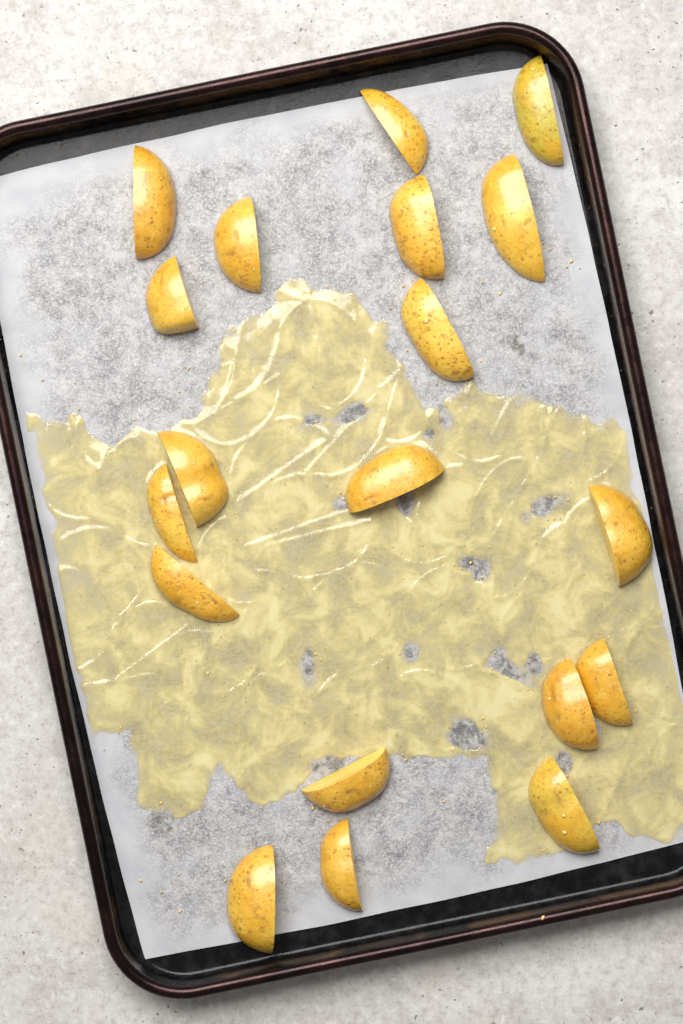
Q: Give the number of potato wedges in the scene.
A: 19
